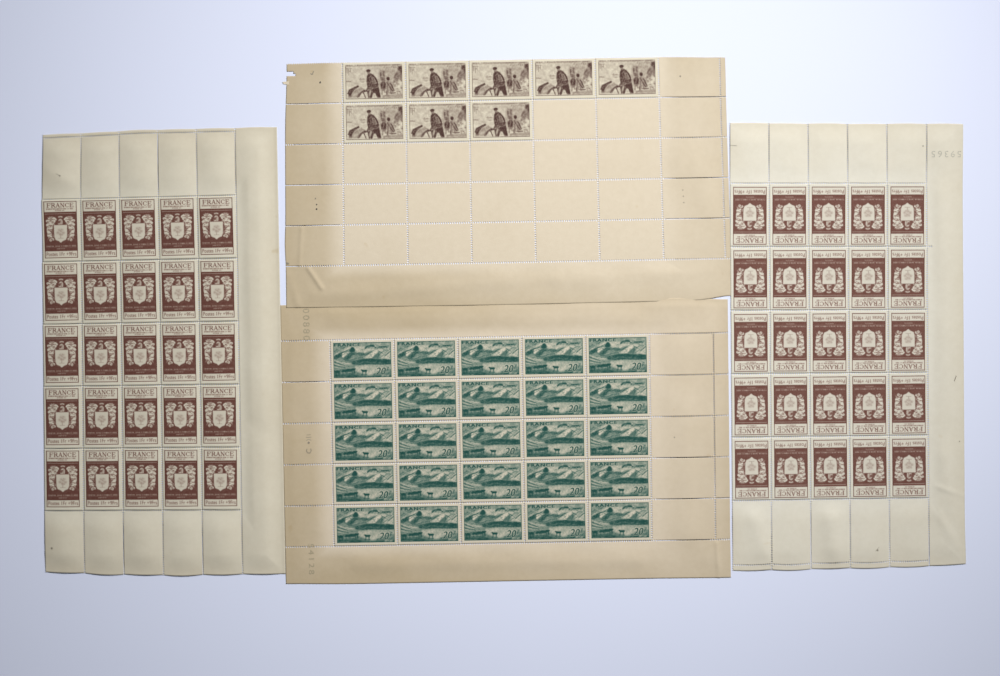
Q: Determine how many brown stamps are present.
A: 58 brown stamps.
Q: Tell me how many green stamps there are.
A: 25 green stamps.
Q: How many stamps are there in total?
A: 83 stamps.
